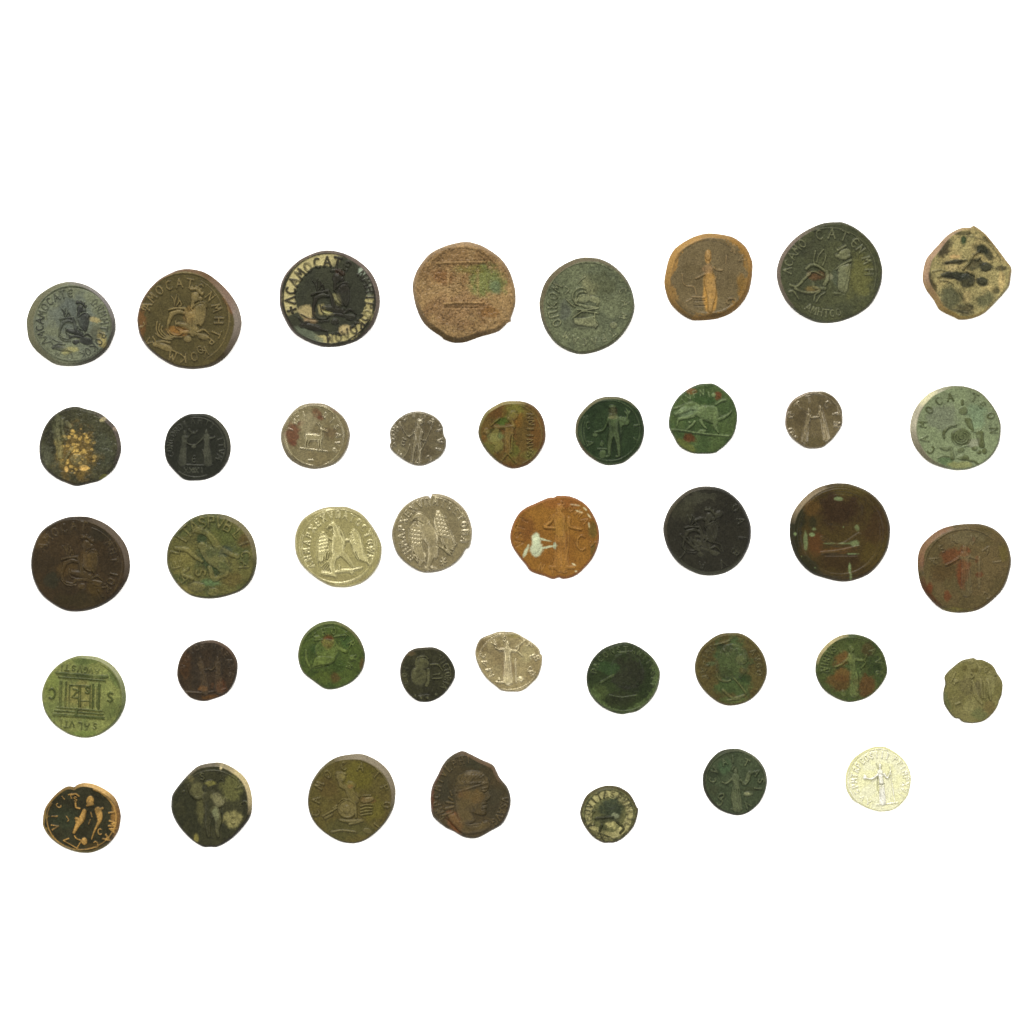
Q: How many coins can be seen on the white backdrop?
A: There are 41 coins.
